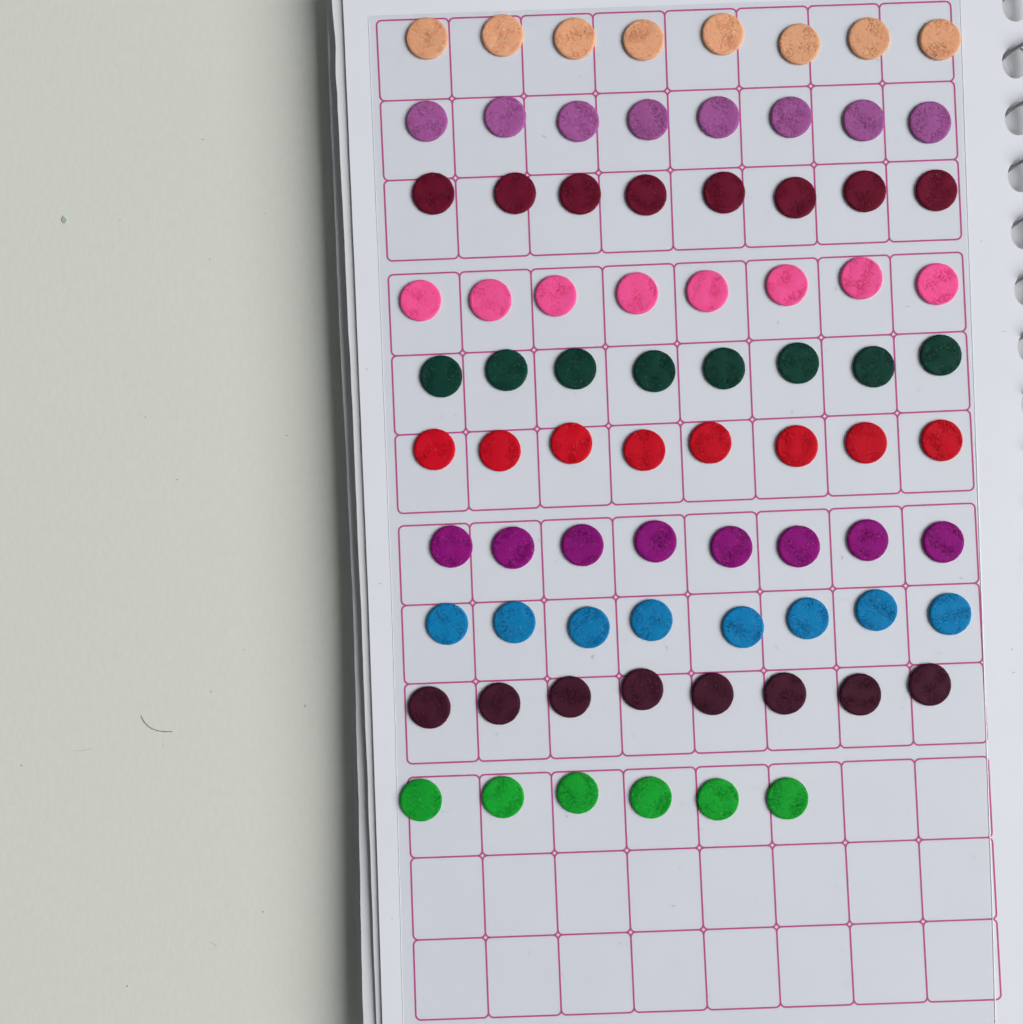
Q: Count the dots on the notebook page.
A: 78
